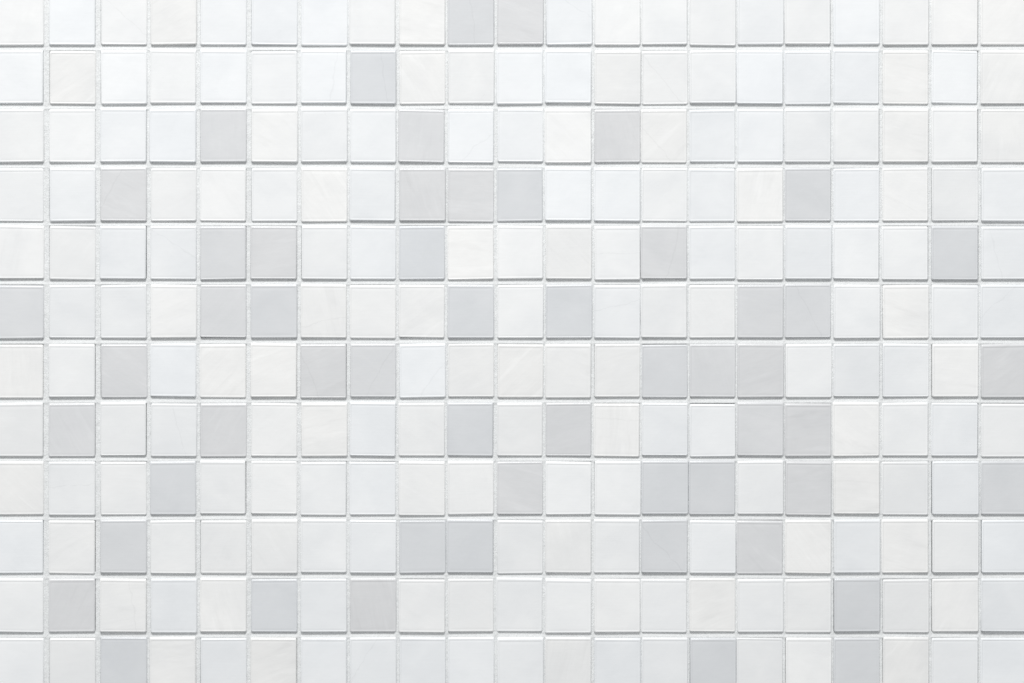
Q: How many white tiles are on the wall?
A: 198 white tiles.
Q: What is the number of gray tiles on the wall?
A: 54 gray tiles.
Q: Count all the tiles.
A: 252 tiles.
